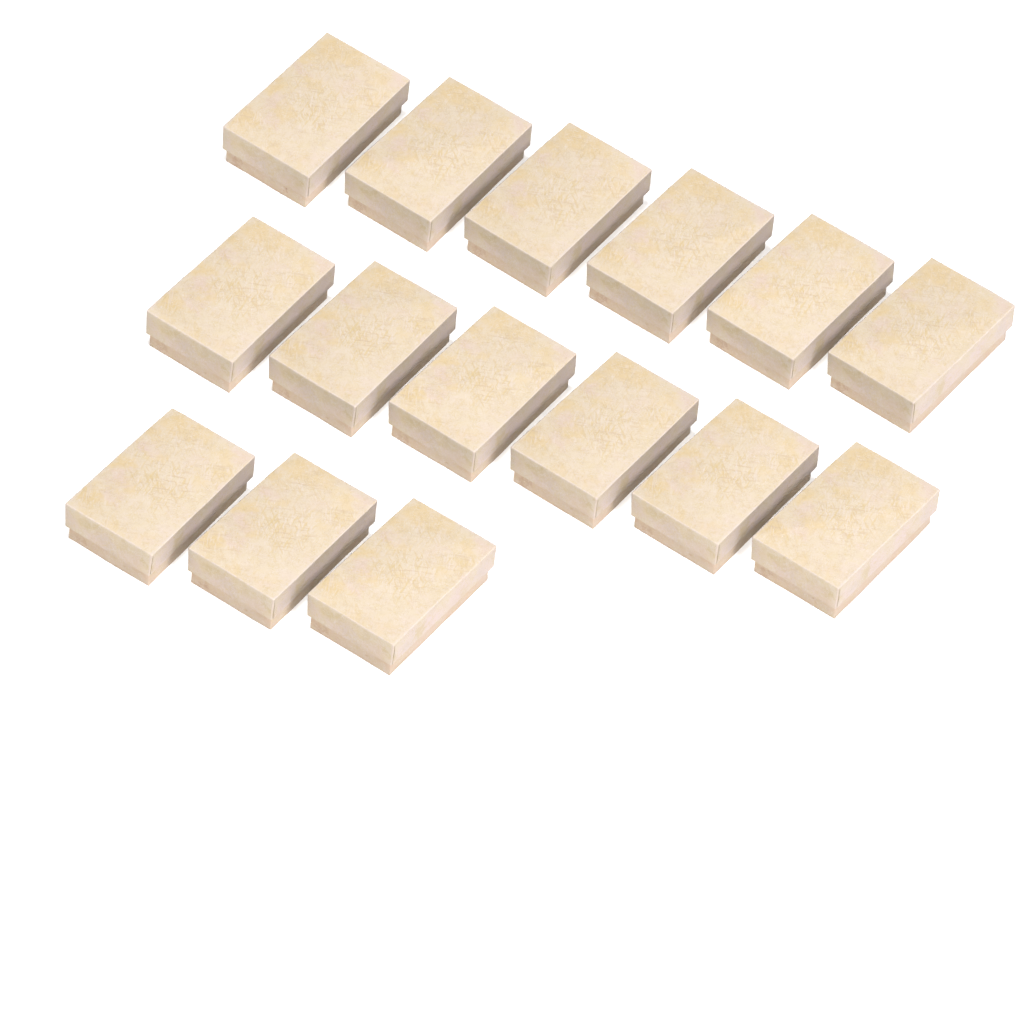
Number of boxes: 15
